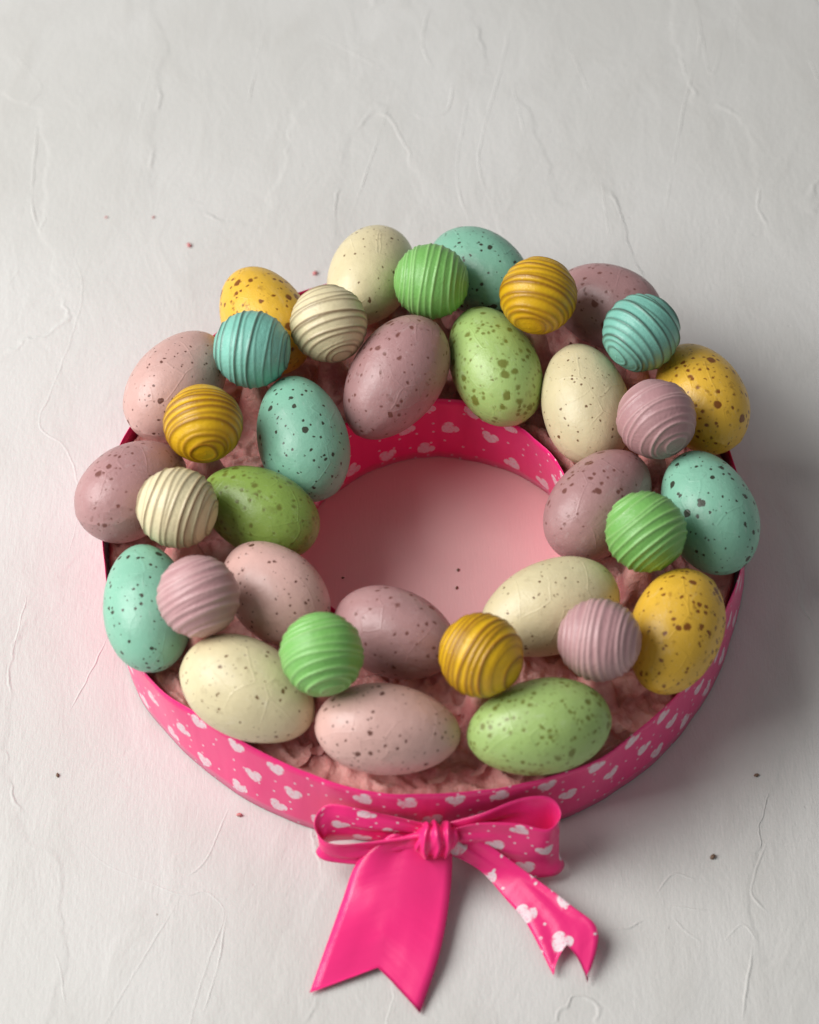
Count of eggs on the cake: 22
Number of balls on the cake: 13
